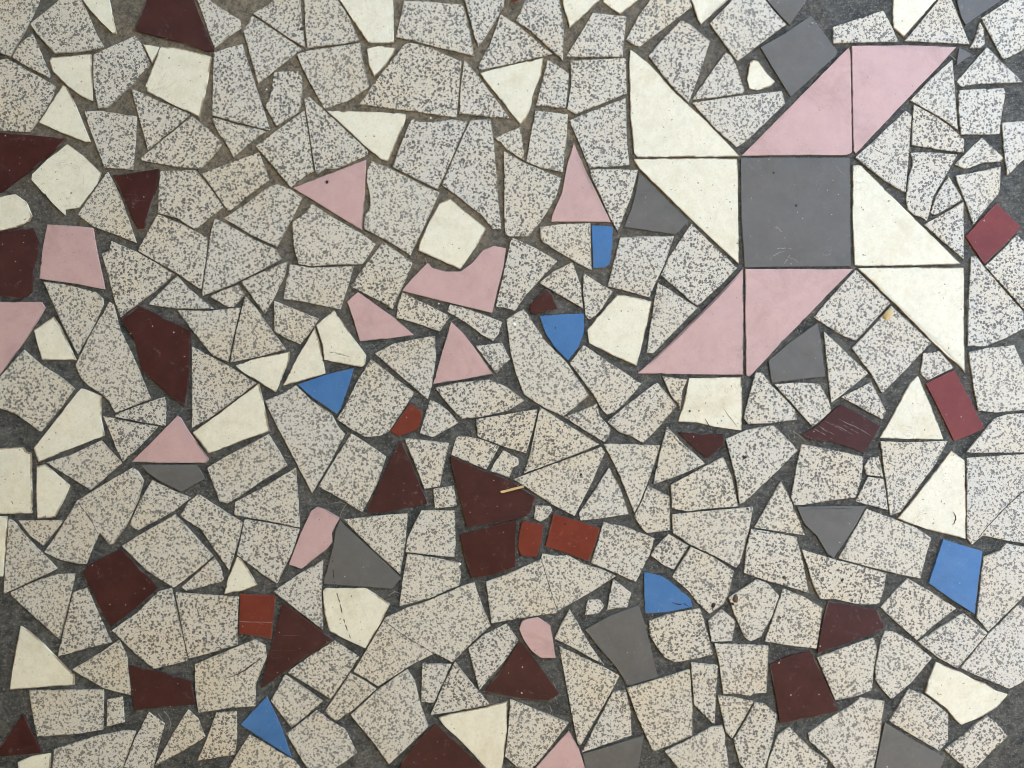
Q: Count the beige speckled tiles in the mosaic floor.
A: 200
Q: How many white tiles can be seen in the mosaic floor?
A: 40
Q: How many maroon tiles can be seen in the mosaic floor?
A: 19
